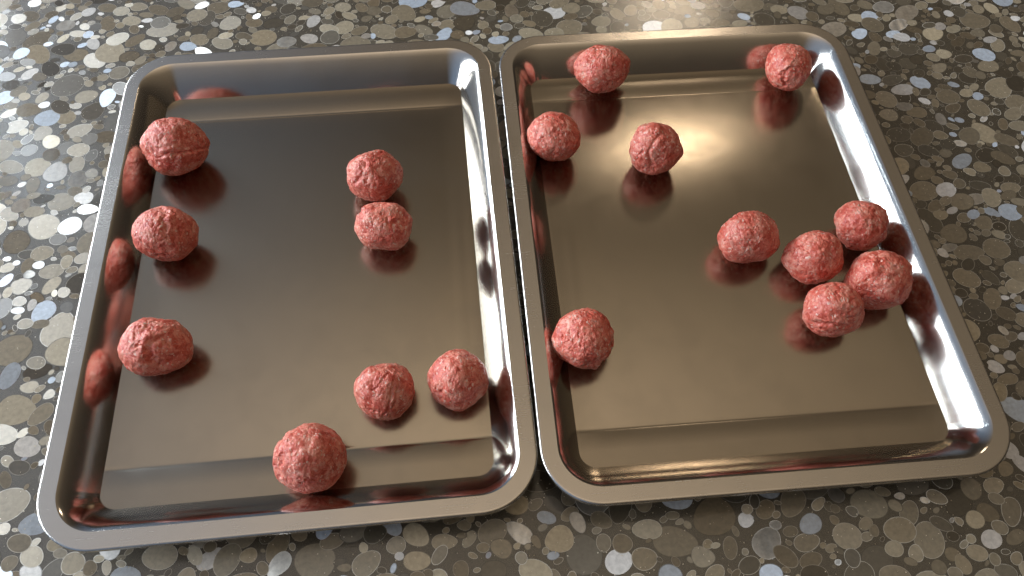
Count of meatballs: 18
